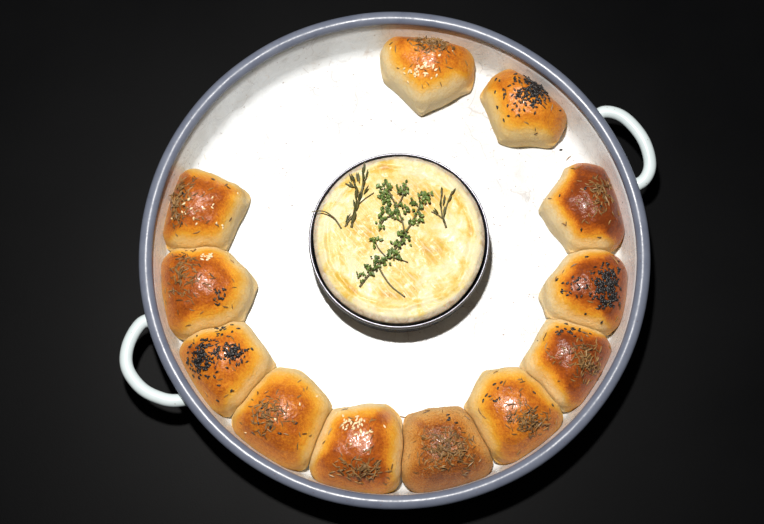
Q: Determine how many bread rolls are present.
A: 12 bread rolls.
